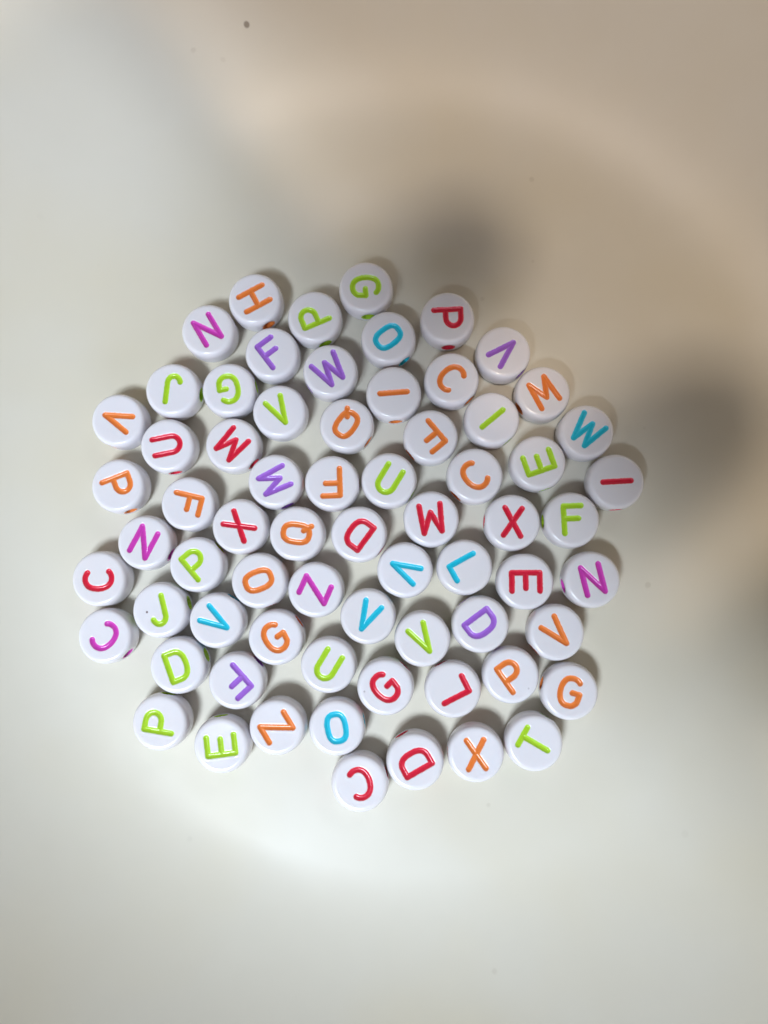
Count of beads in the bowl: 68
